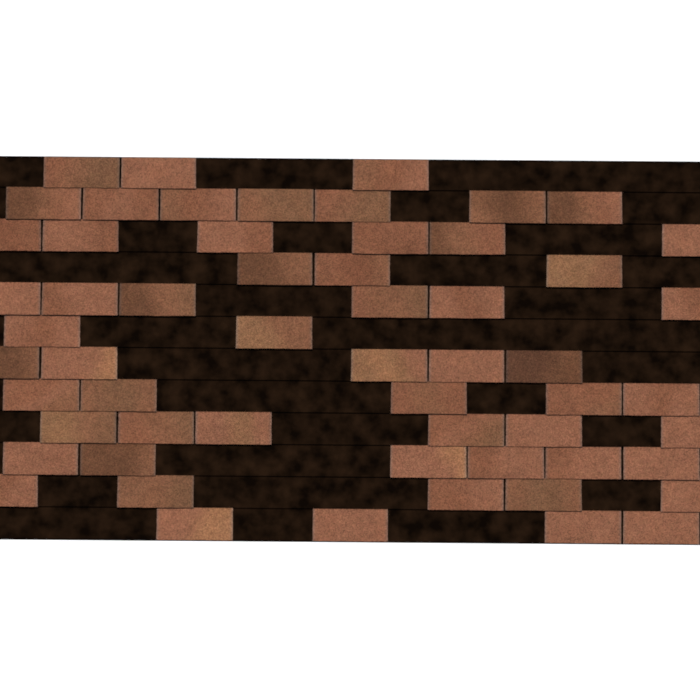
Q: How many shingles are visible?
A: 58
